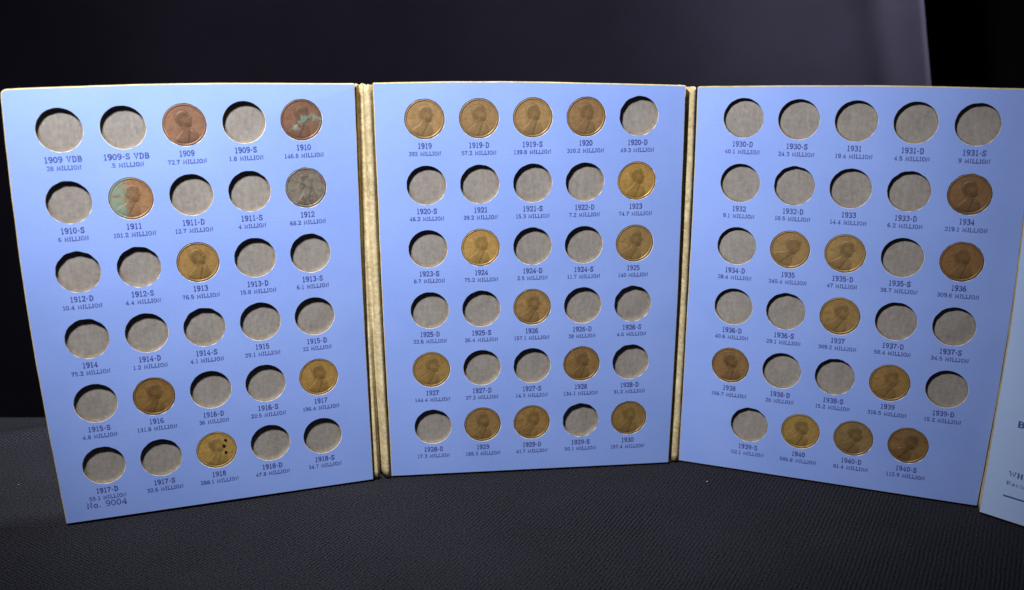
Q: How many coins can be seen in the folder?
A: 31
